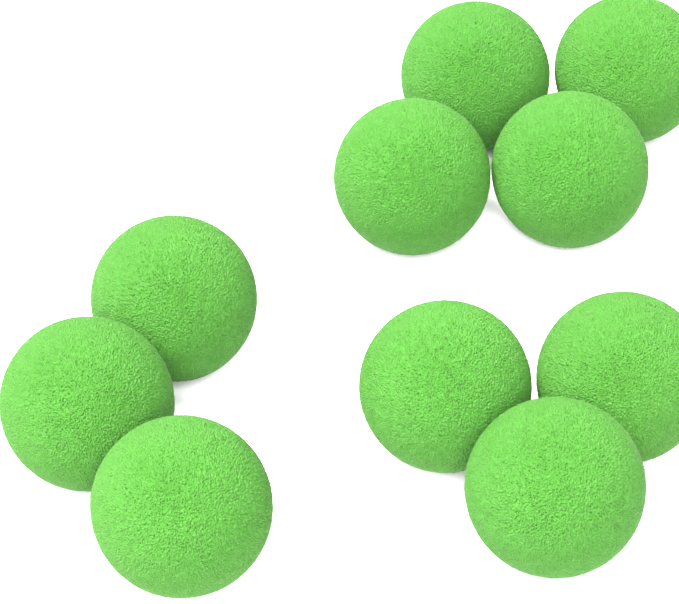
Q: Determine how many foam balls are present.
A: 10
